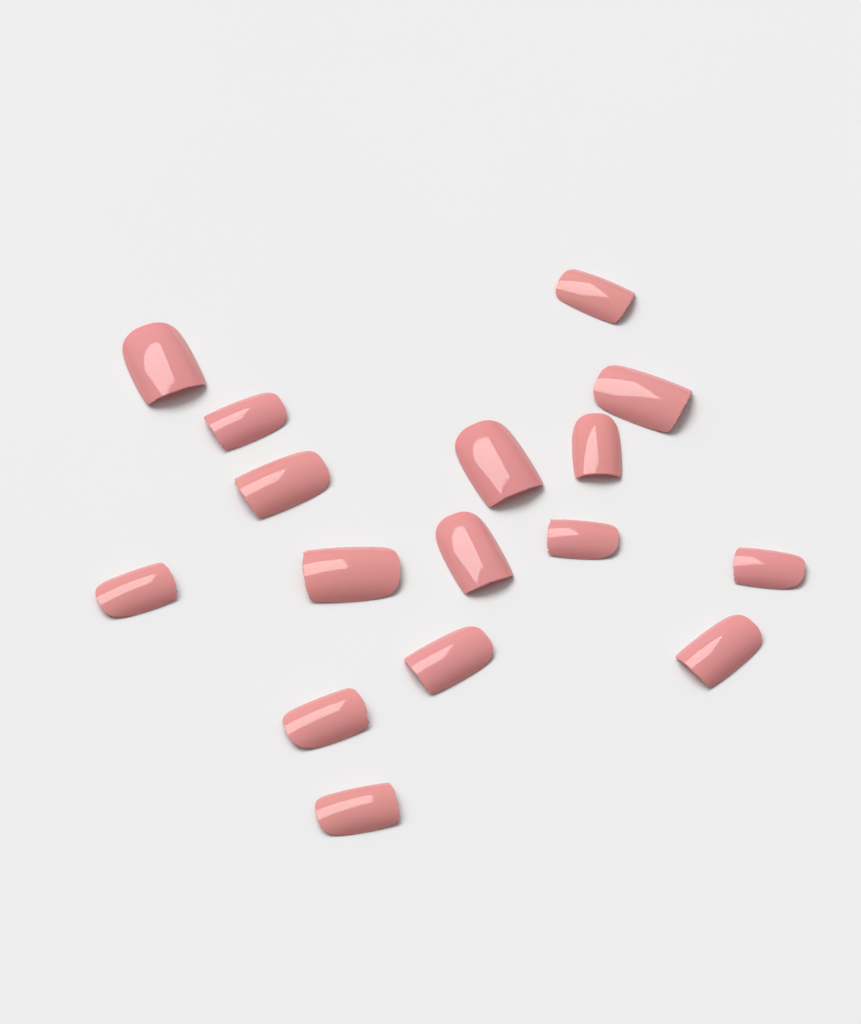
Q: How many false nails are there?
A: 16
